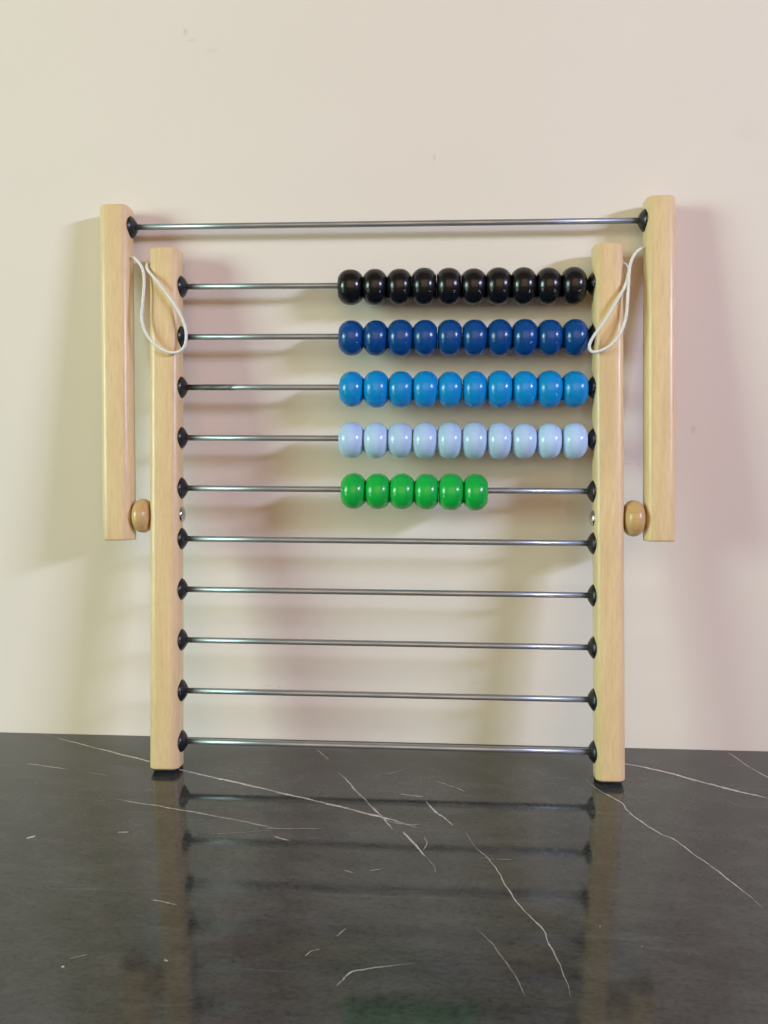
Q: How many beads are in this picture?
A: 46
